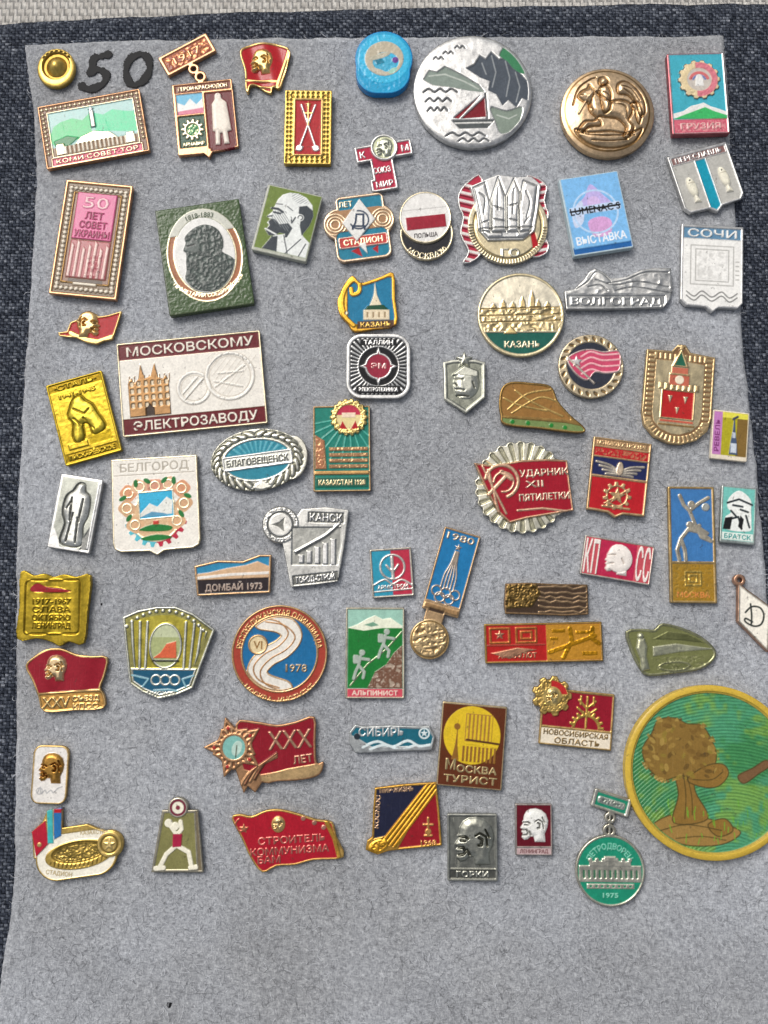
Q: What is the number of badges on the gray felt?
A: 66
